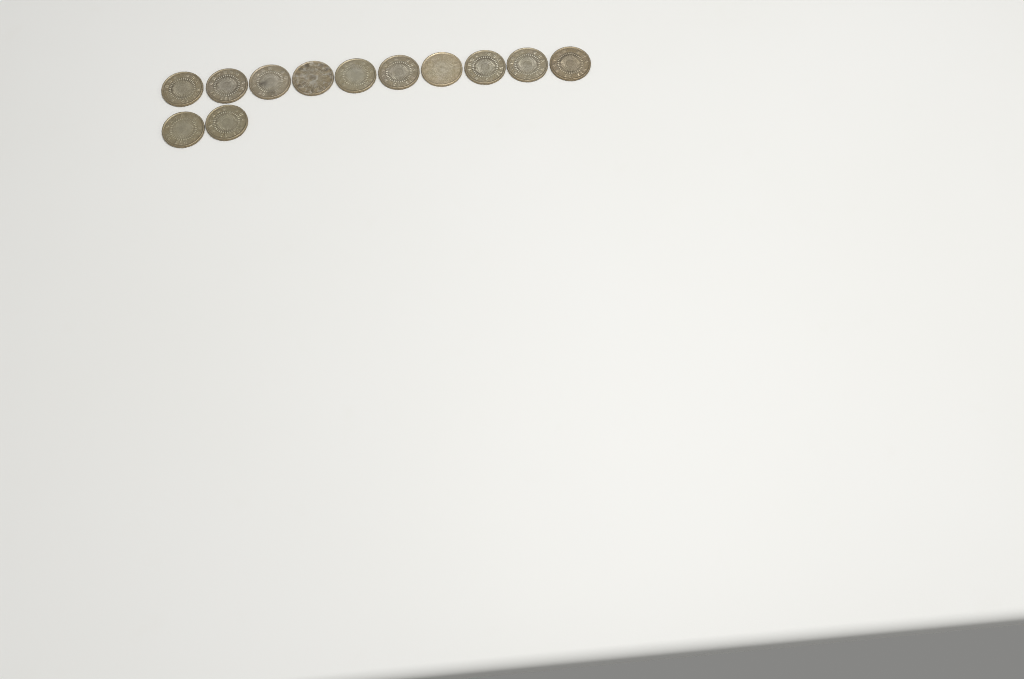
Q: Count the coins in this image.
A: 12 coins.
